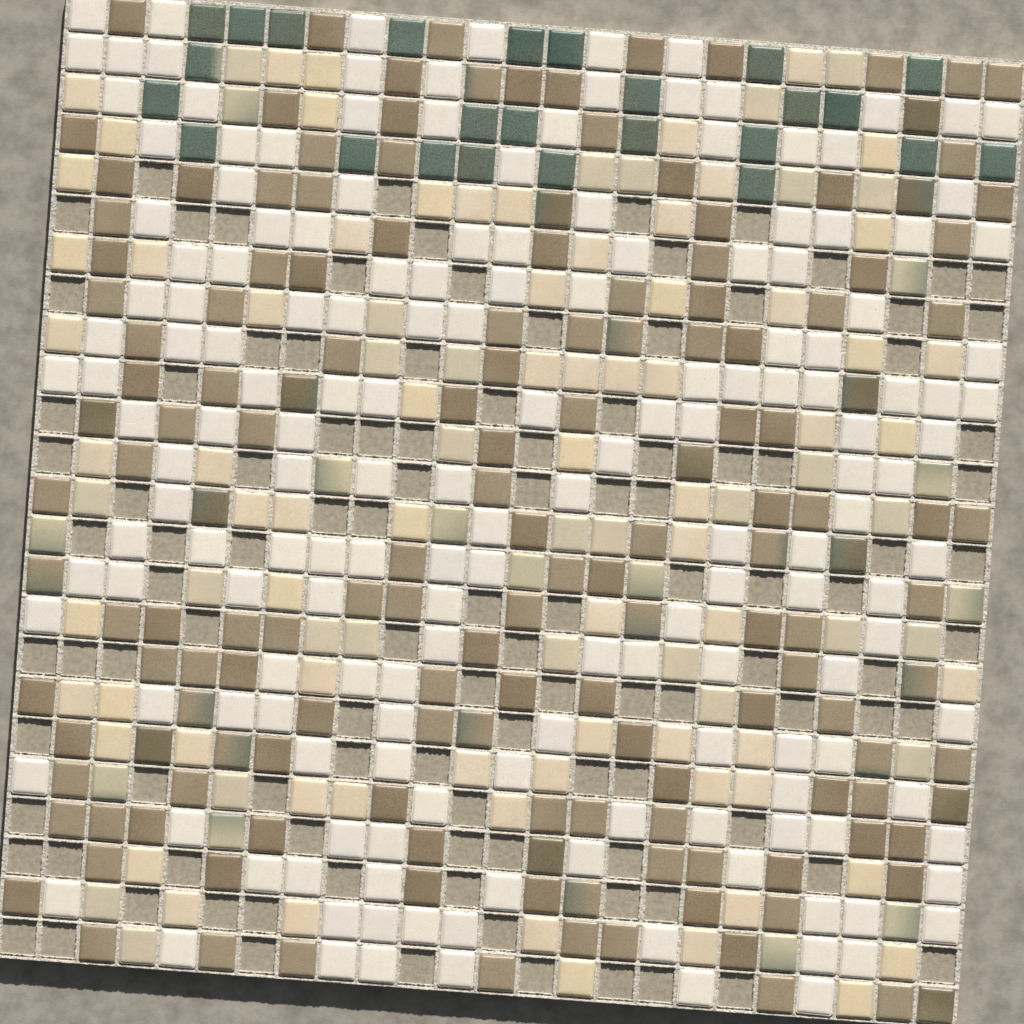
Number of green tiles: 25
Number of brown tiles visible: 156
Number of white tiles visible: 172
